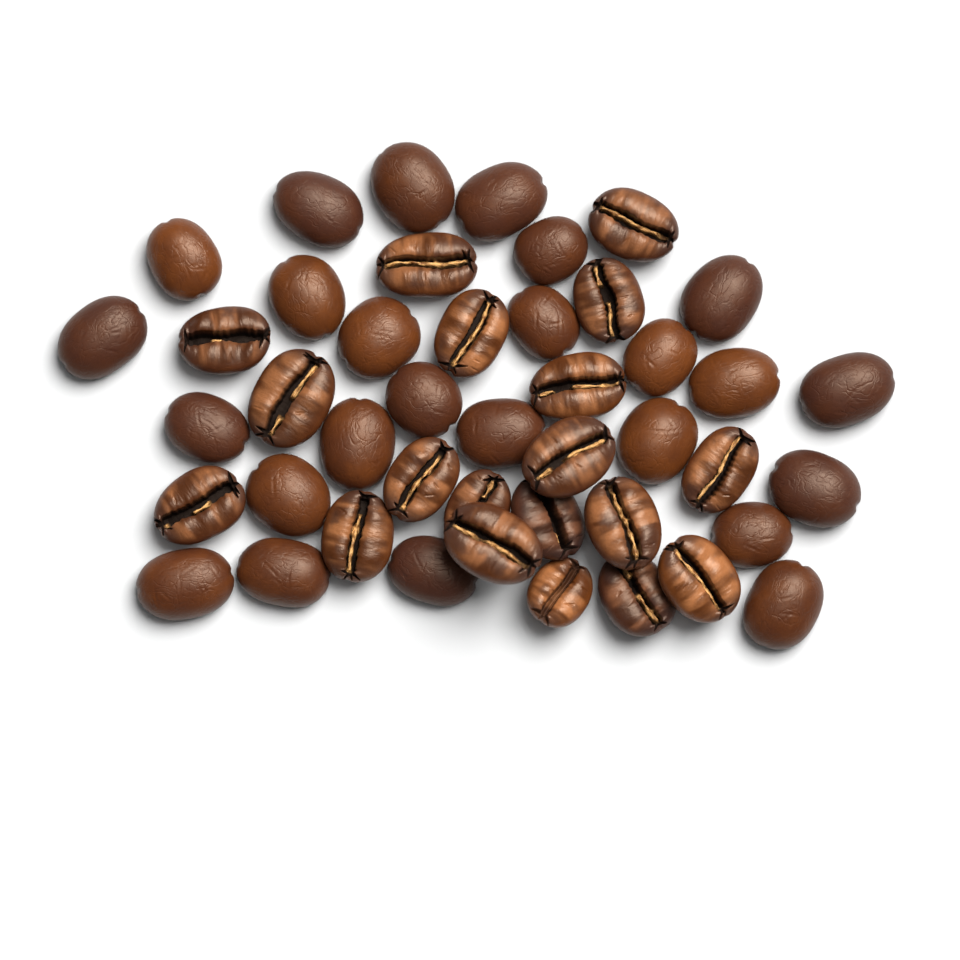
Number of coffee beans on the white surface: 44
